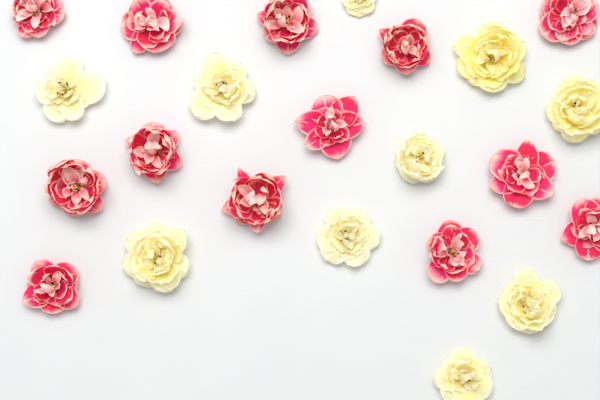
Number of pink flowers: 13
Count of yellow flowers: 10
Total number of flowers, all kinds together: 23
